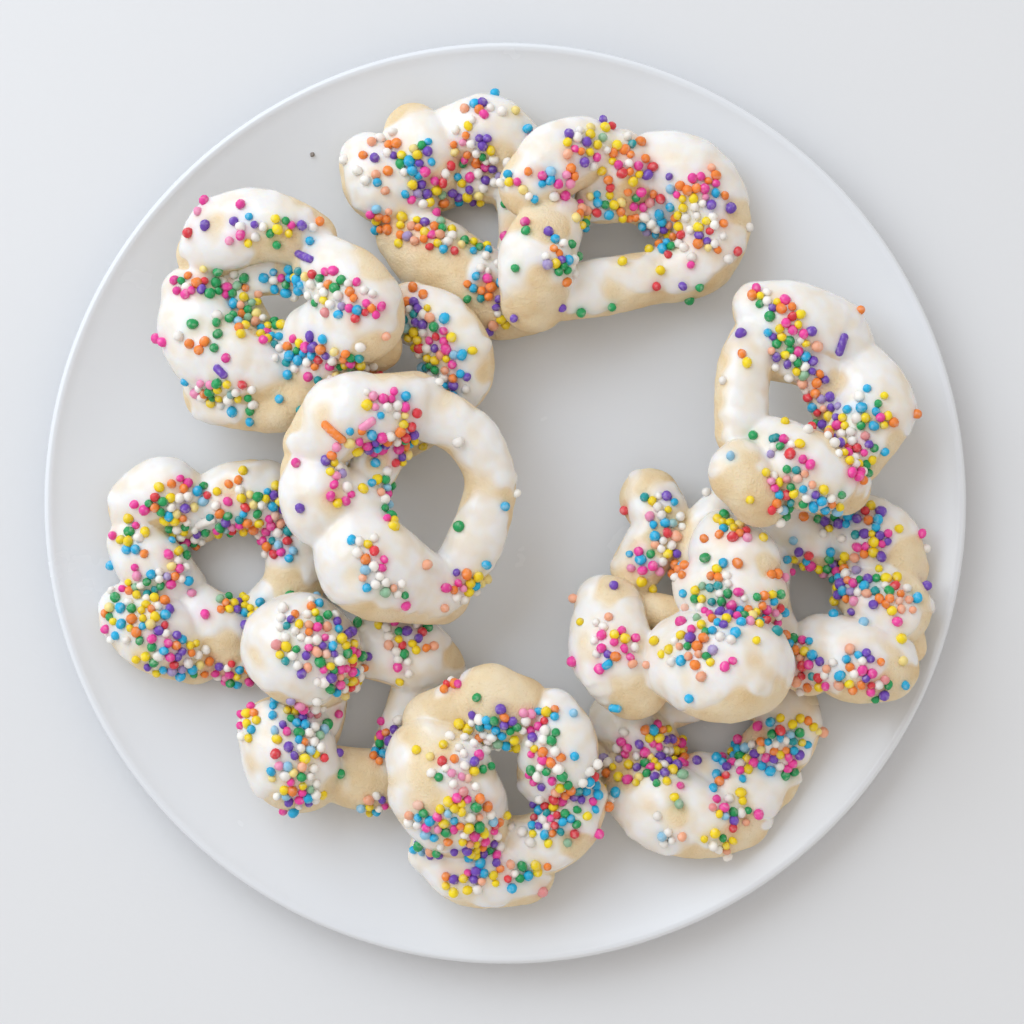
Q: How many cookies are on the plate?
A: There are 12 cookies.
